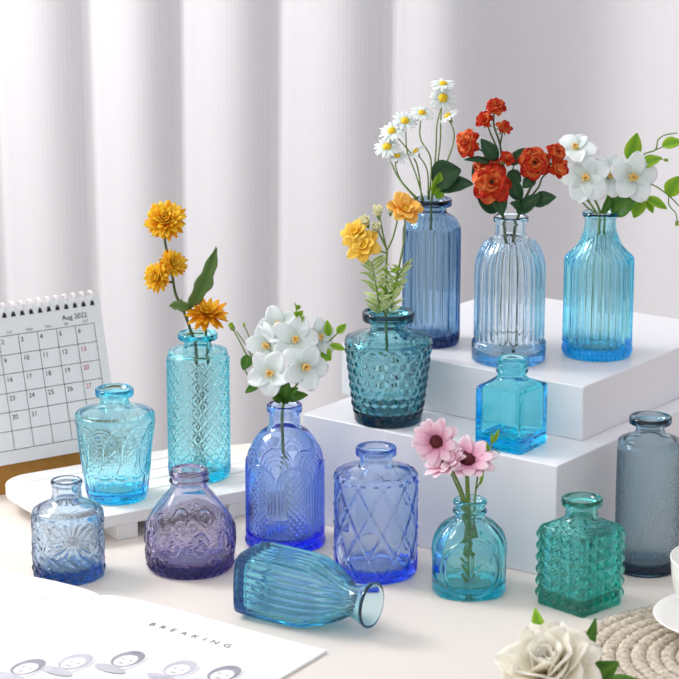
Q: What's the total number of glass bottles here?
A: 15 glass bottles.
